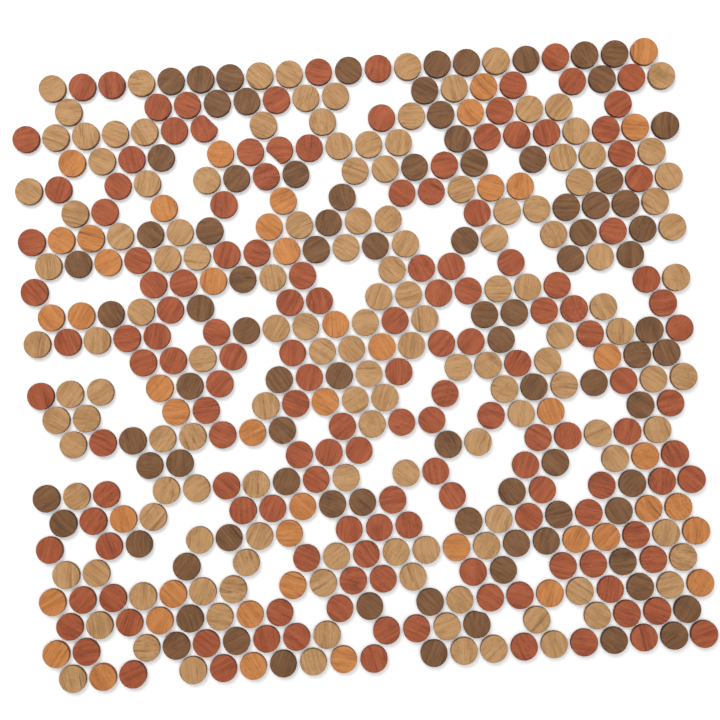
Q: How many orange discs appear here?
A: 47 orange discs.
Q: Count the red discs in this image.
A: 148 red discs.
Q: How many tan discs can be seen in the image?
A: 139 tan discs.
